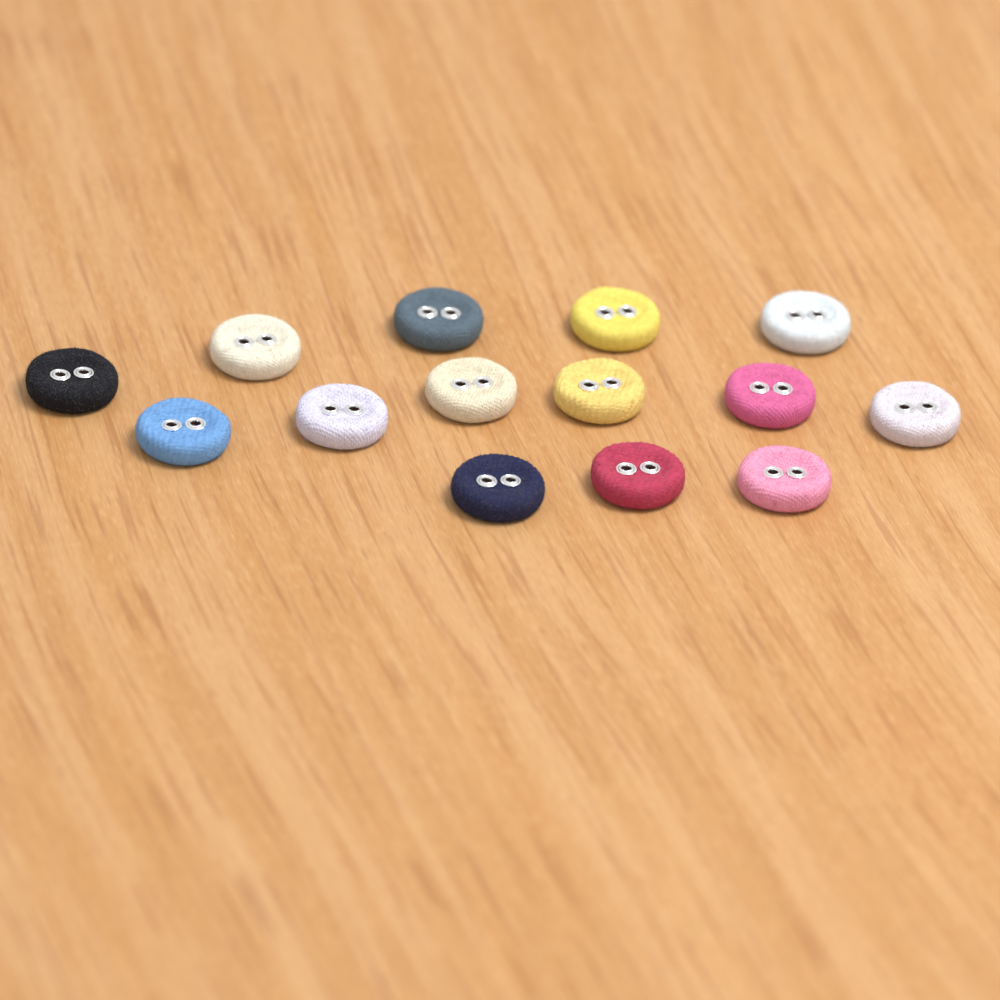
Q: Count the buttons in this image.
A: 14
